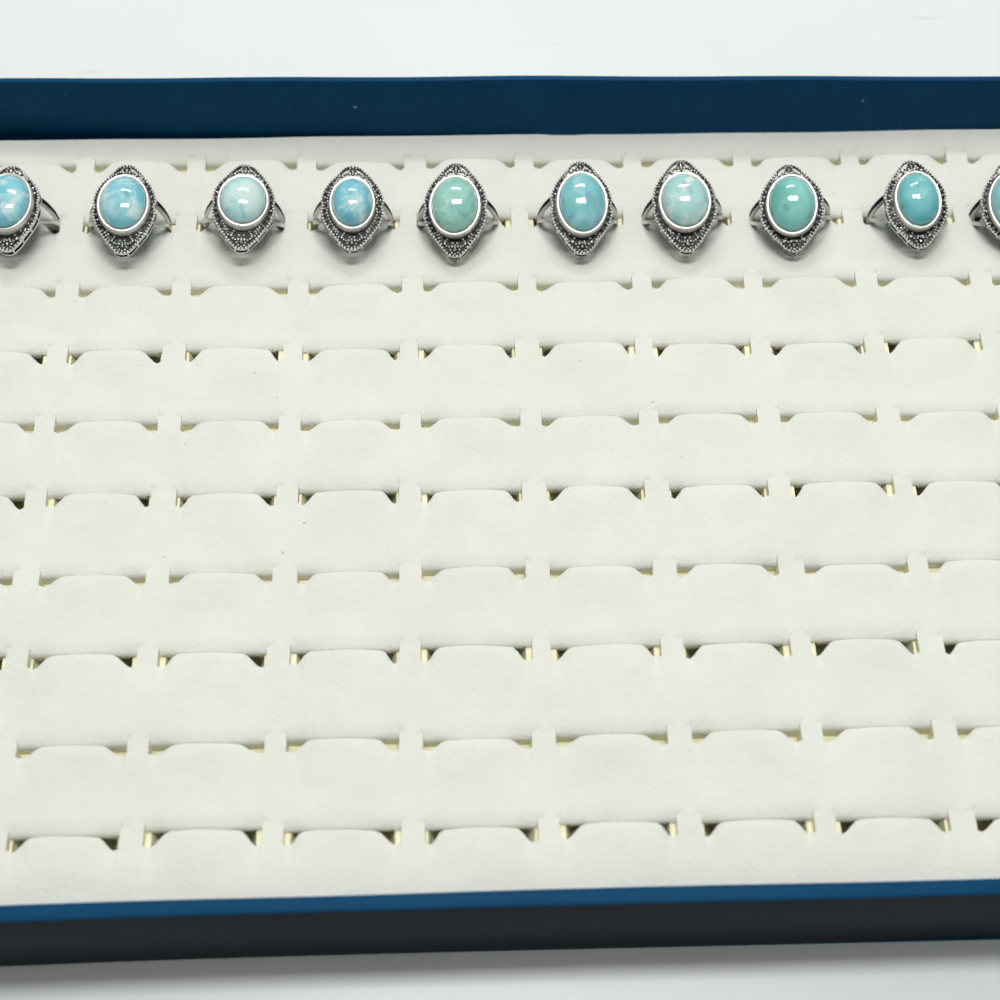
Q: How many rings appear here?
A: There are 10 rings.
